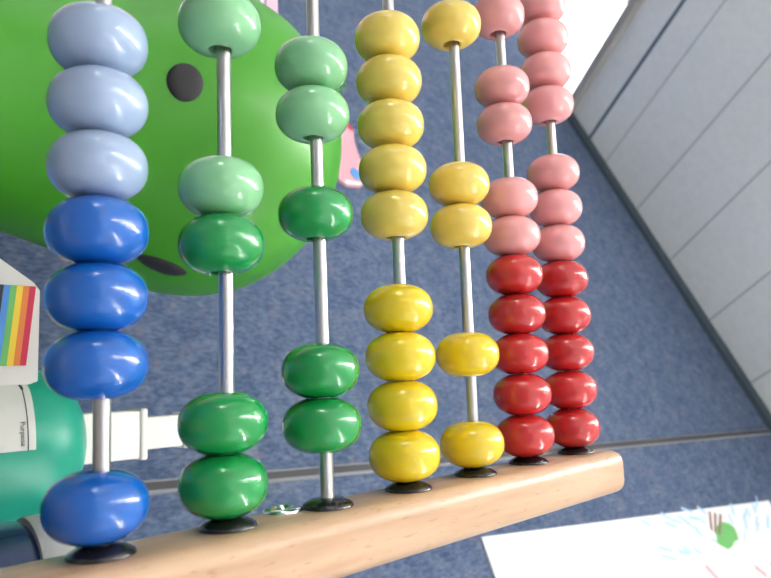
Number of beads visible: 53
